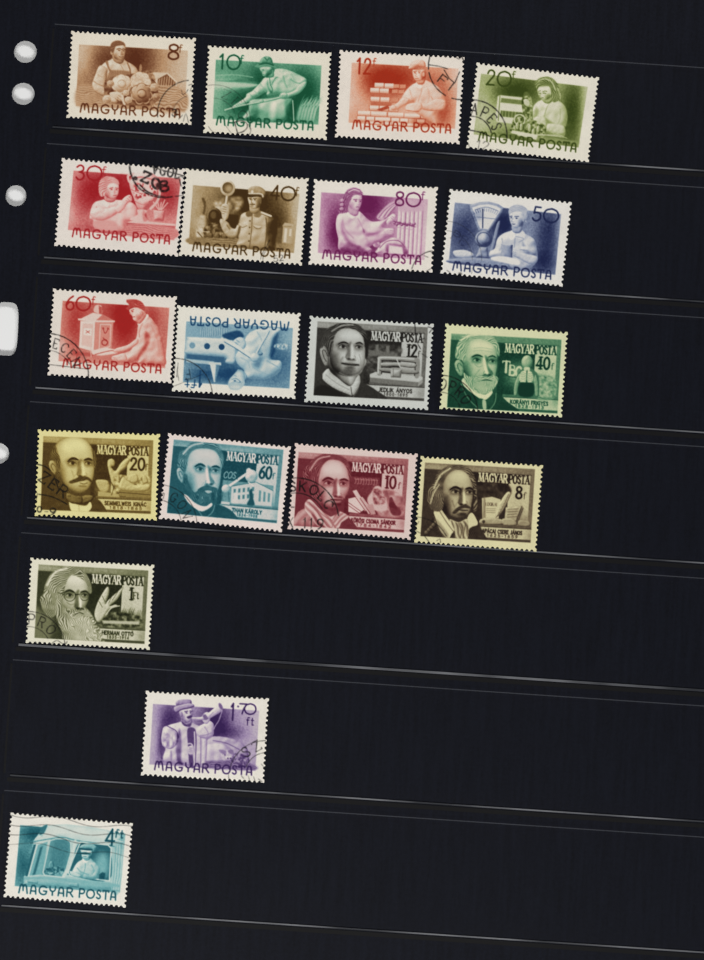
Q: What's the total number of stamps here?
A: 19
